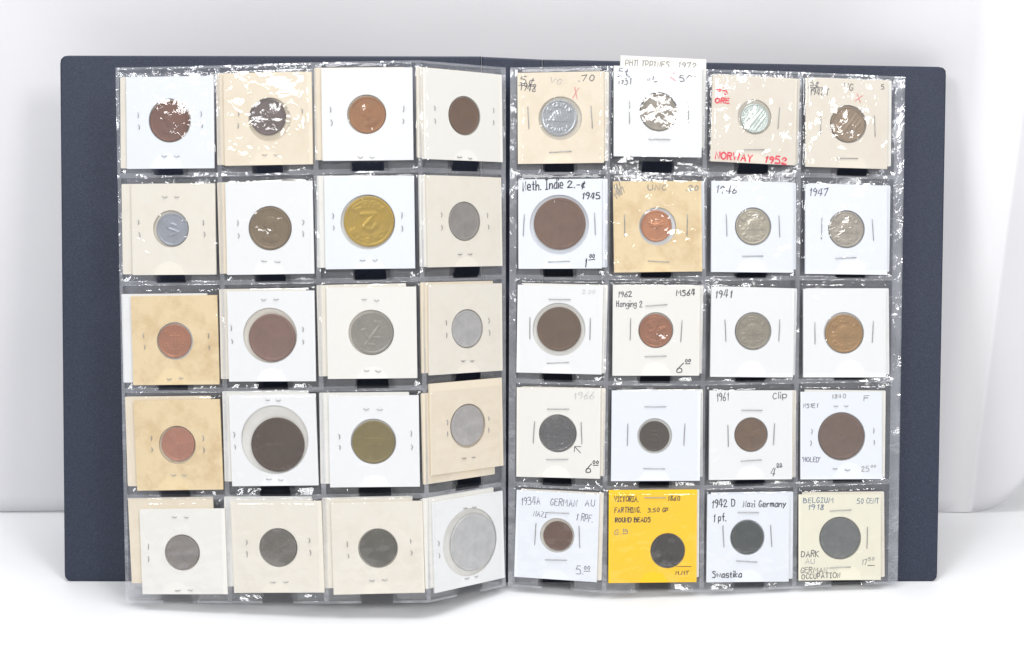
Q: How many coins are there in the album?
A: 40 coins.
